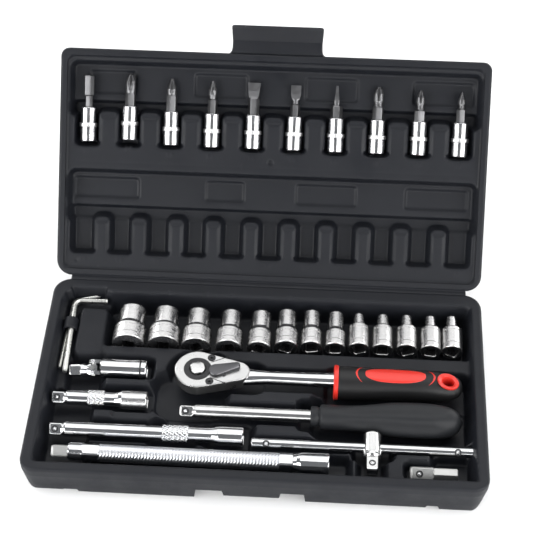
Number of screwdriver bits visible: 10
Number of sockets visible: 13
